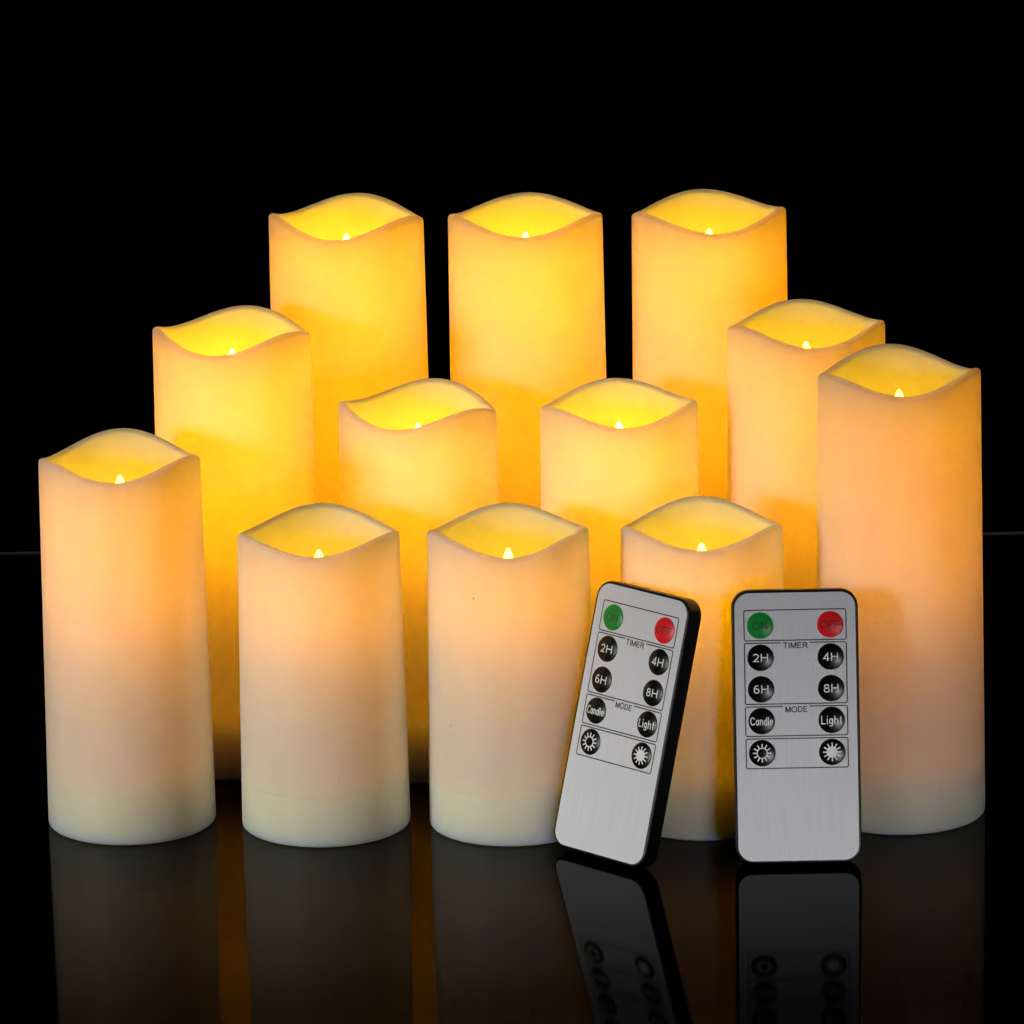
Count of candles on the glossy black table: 12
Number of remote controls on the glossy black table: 2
